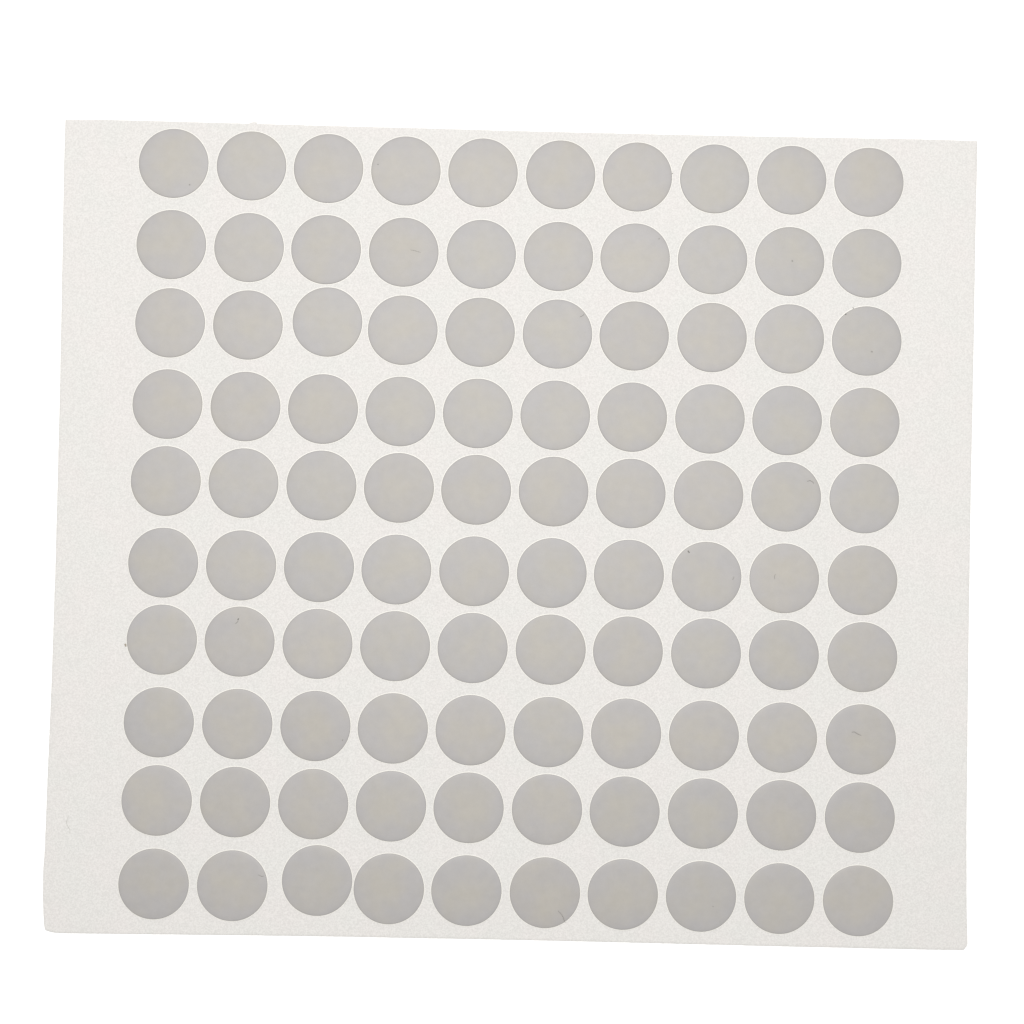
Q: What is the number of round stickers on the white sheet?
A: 100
